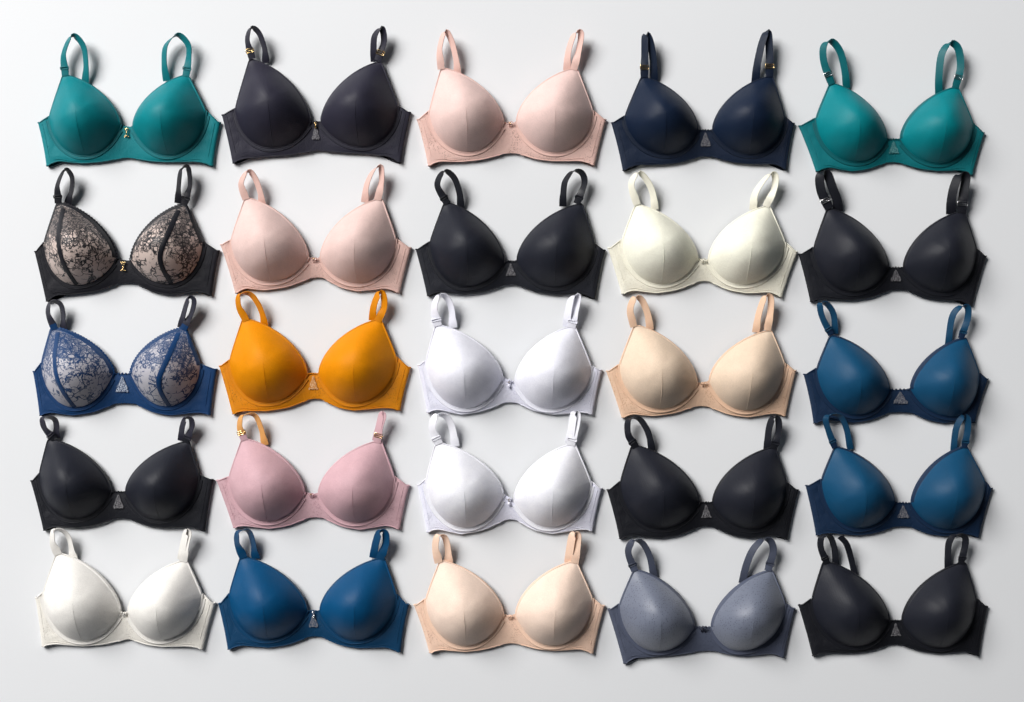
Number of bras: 25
